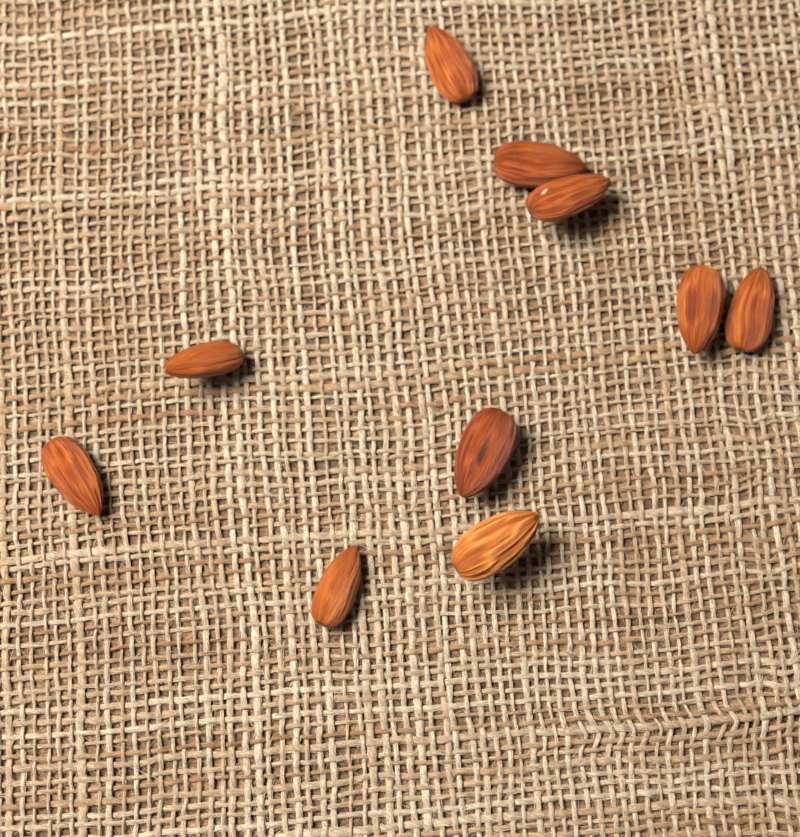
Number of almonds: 10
